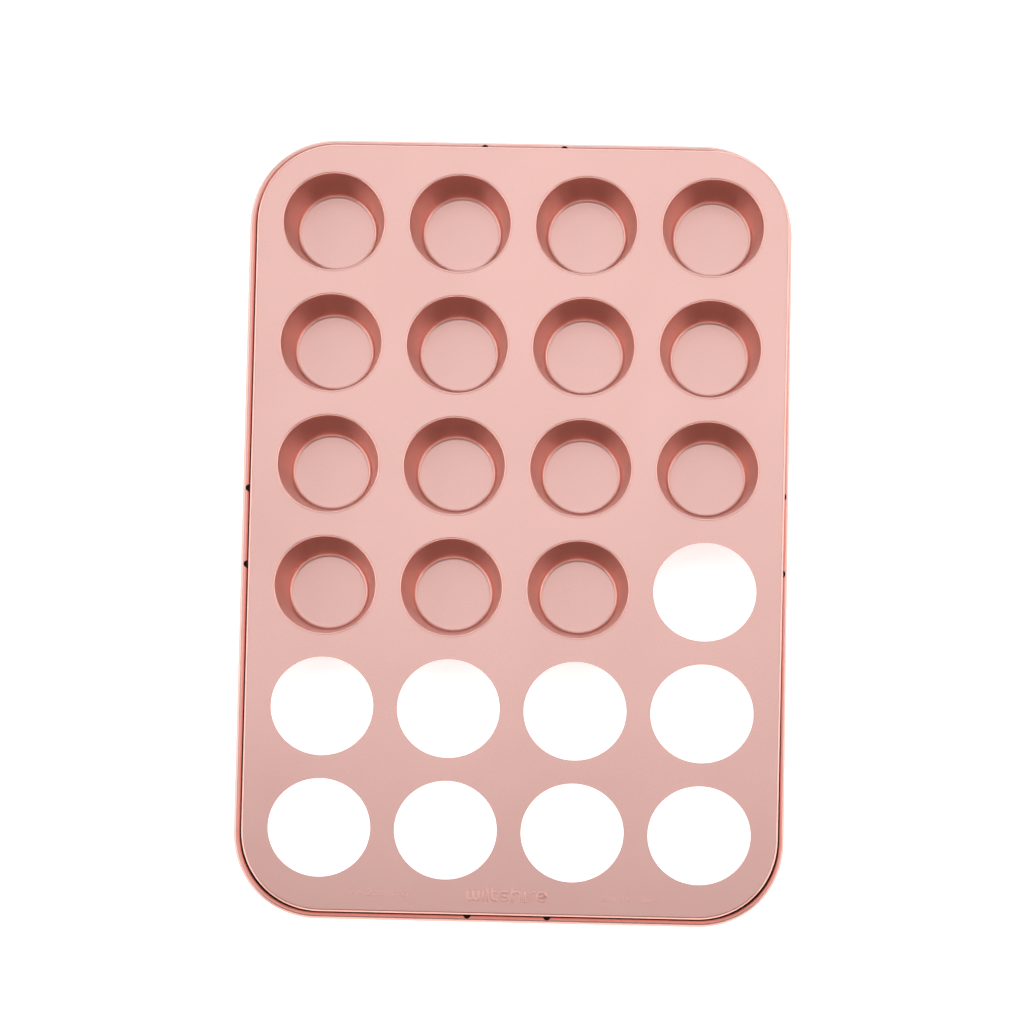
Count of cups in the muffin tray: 15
